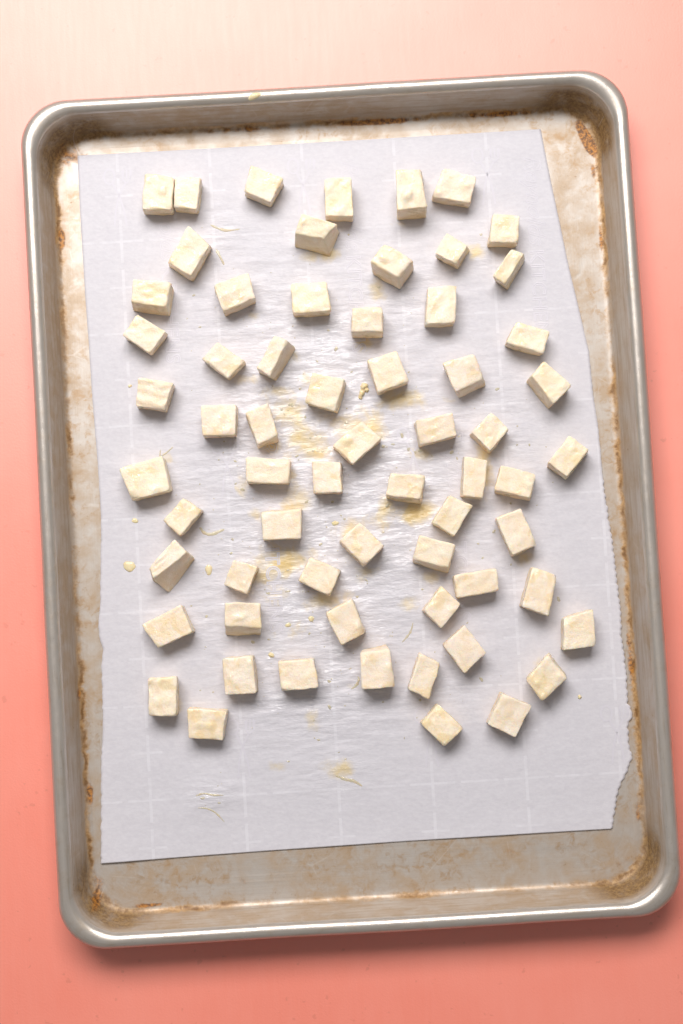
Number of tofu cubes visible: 64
